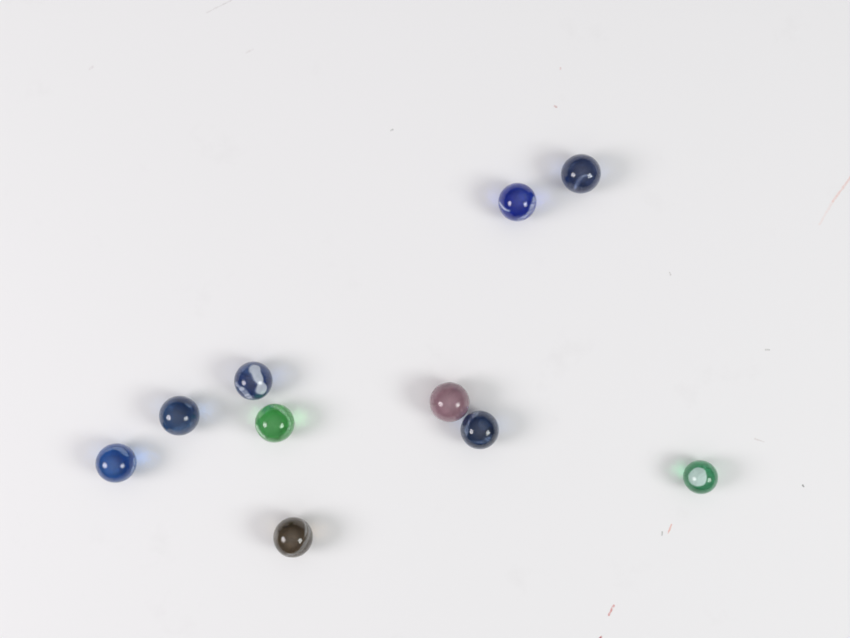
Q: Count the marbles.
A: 10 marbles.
